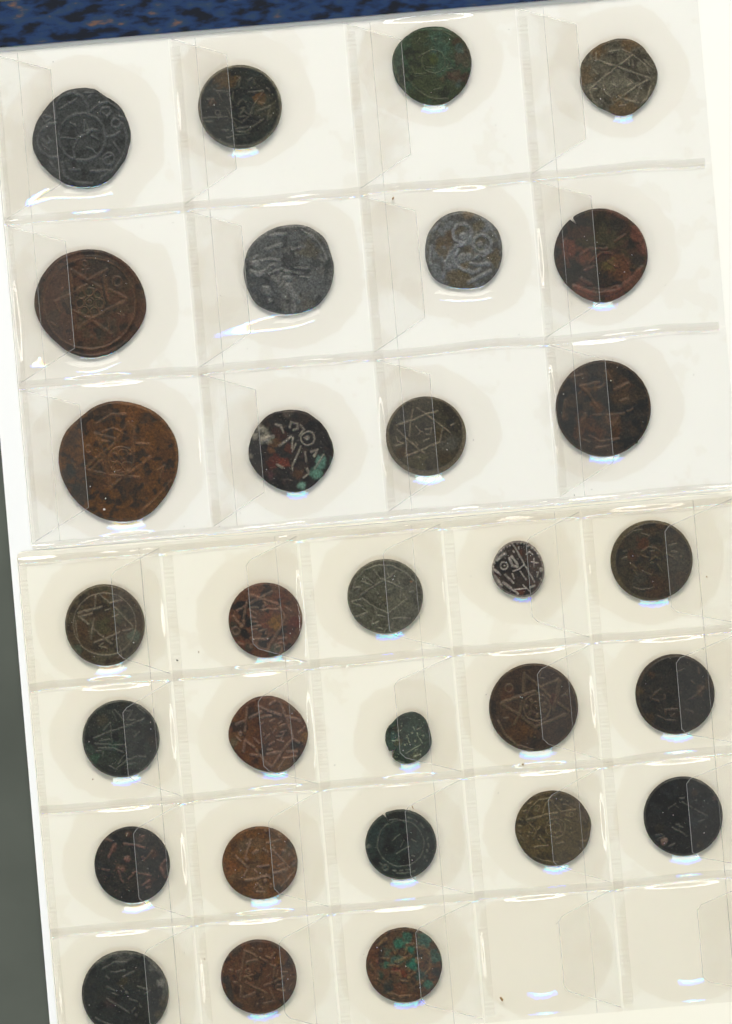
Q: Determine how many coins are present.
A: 30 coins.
